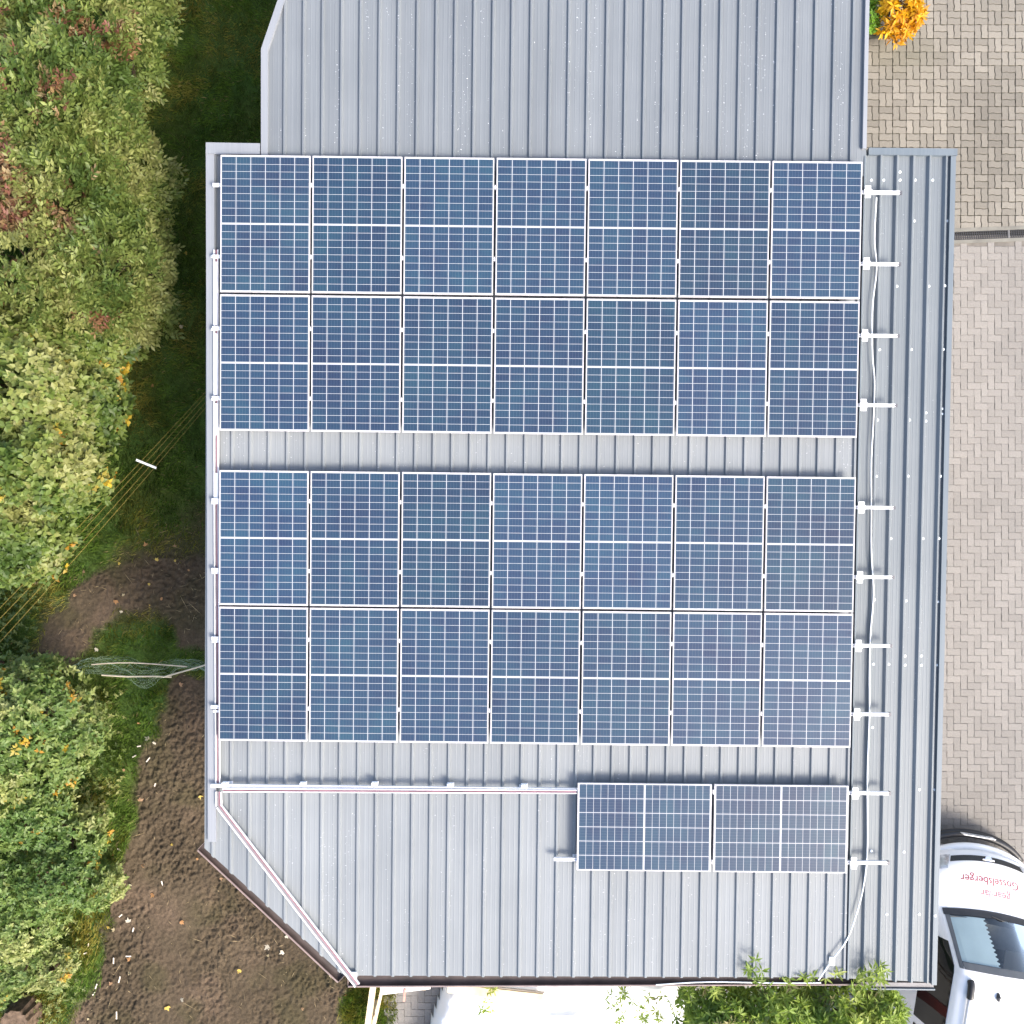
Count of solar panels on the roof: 30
